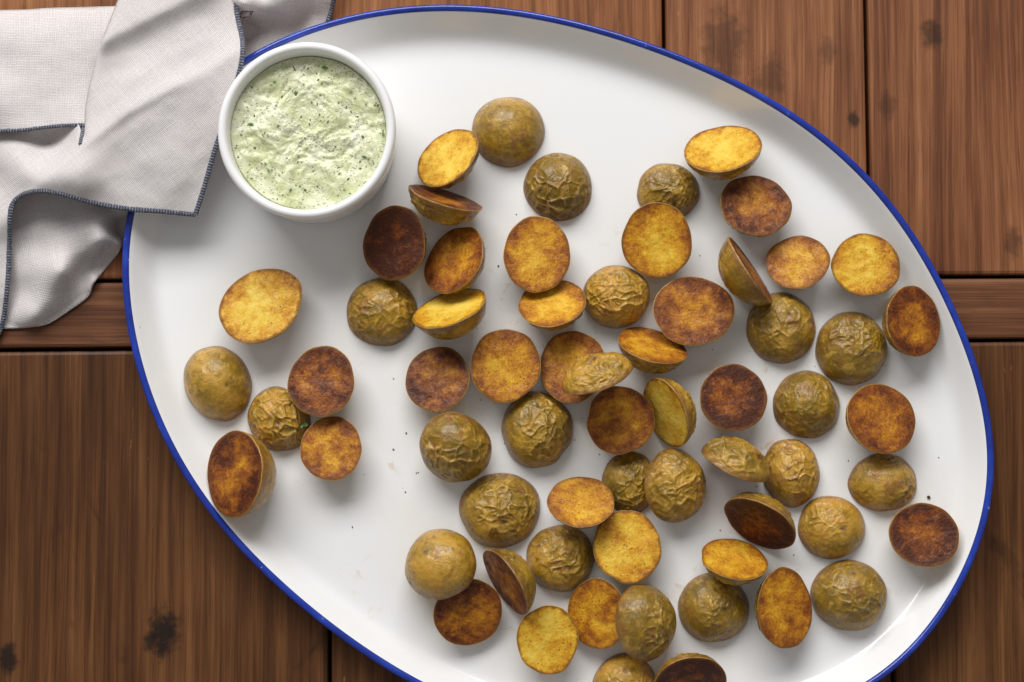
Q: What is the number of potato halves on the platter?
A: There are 64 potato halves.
